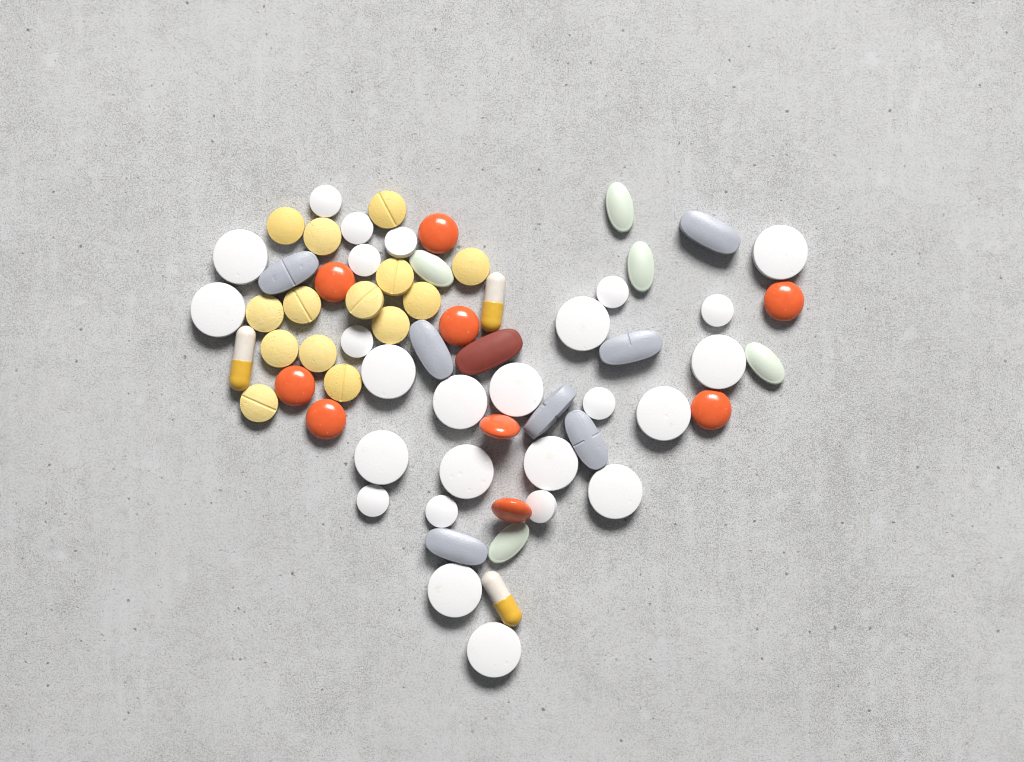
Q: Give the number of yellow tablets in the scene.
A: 14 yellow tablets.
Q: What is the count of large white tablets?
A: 15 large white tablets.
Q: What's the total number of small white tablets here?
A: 11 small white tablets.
